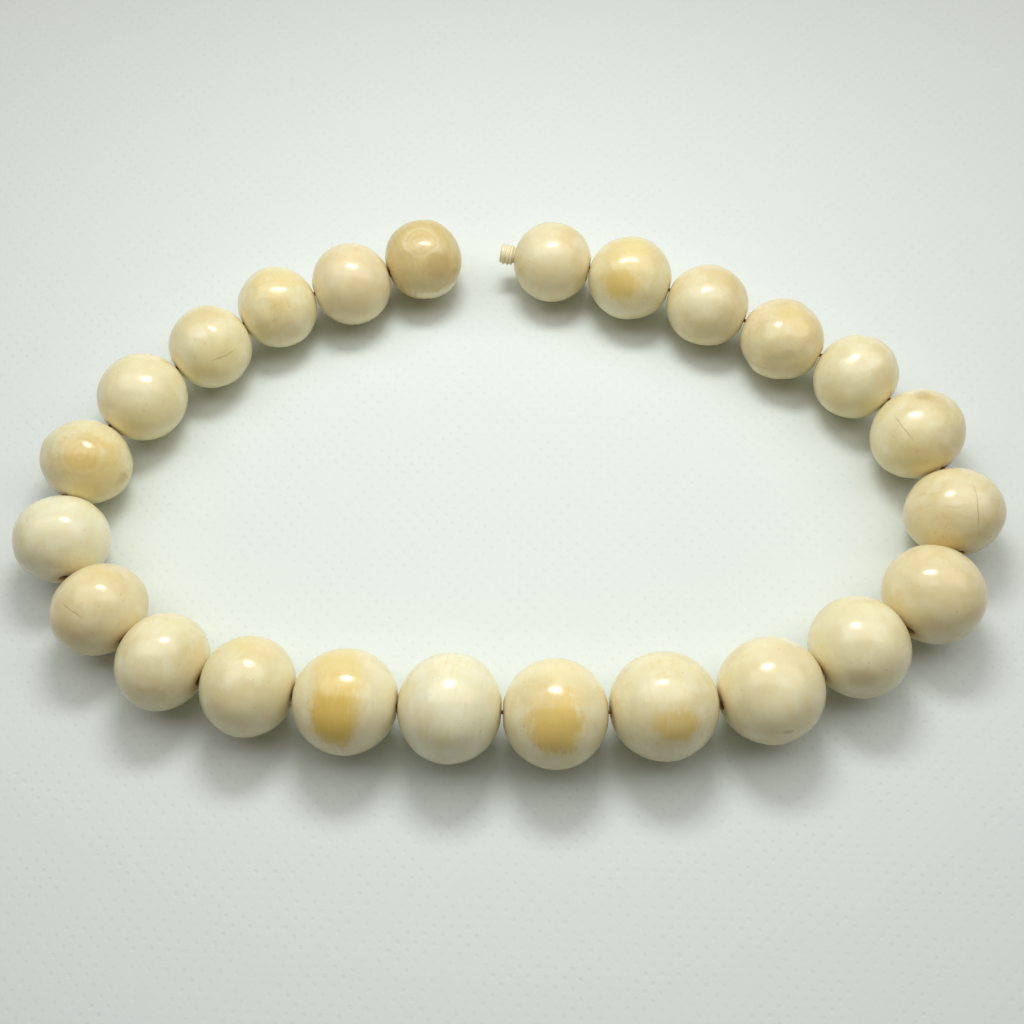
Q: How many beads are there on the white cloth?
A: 24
